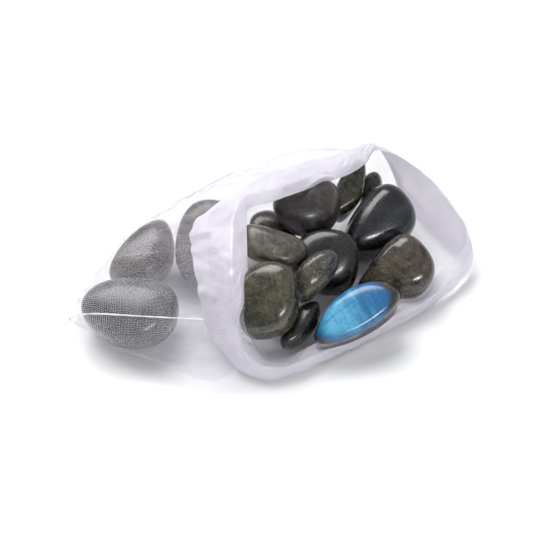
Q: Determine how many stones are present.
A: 15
